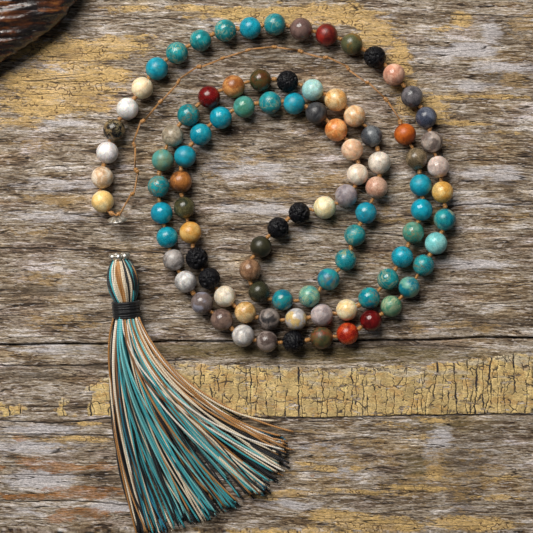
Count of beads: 95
